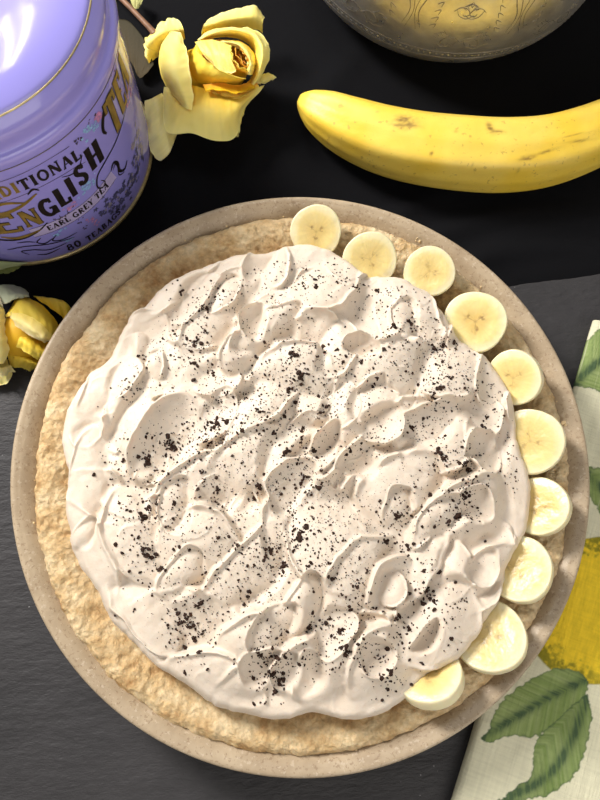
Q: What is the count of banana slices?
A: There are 10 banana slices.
